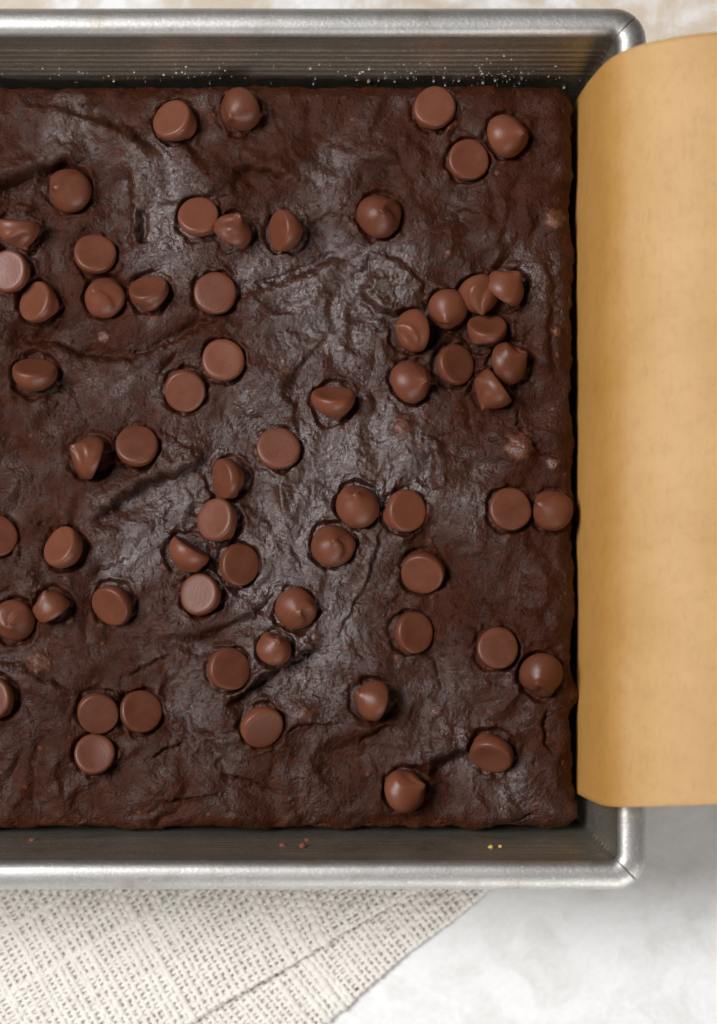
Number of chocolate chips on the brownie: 63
